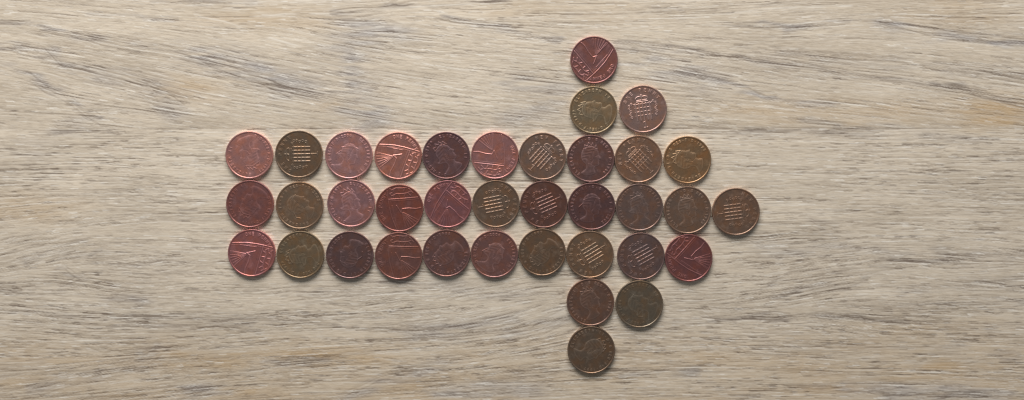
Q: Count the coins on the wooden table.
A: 37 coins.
